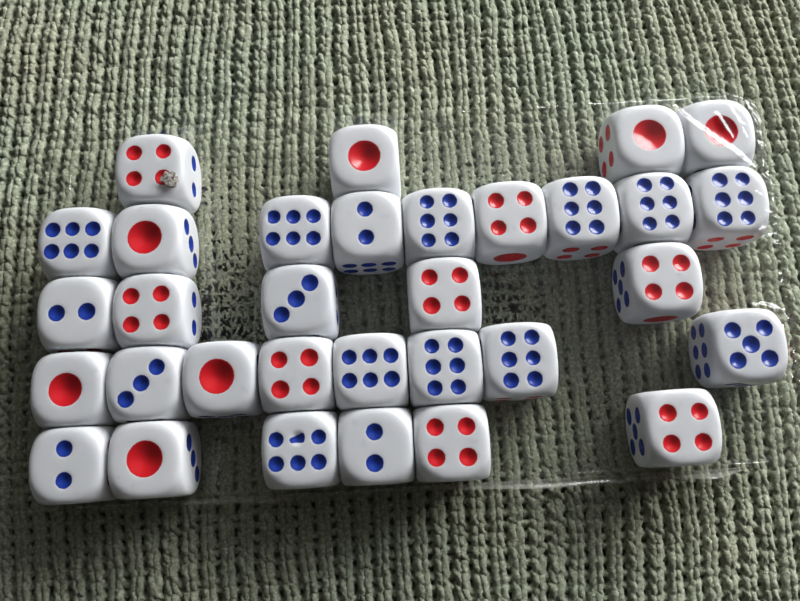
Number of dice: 32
